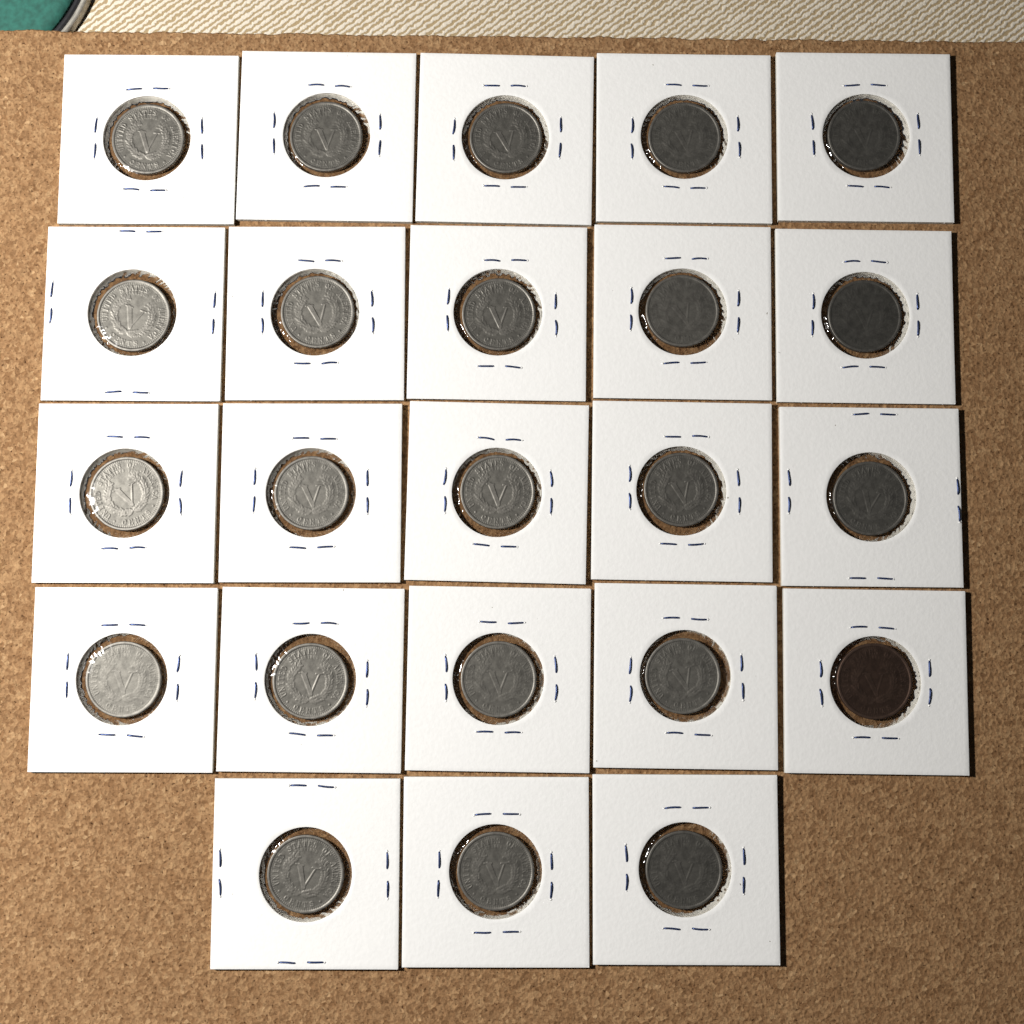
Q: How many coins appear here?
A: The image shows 23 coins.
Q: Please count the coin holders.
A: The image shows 23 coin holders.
